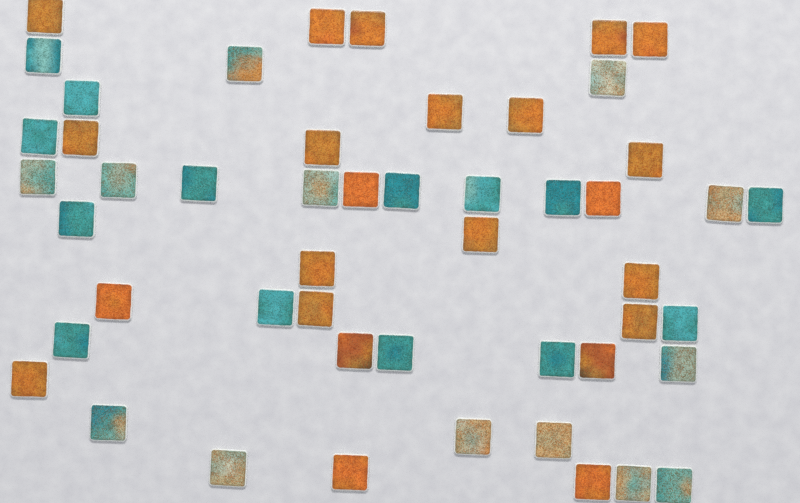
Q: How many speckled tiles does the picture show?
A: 13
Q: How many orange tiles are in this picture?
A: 23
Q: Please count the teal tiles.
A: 14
